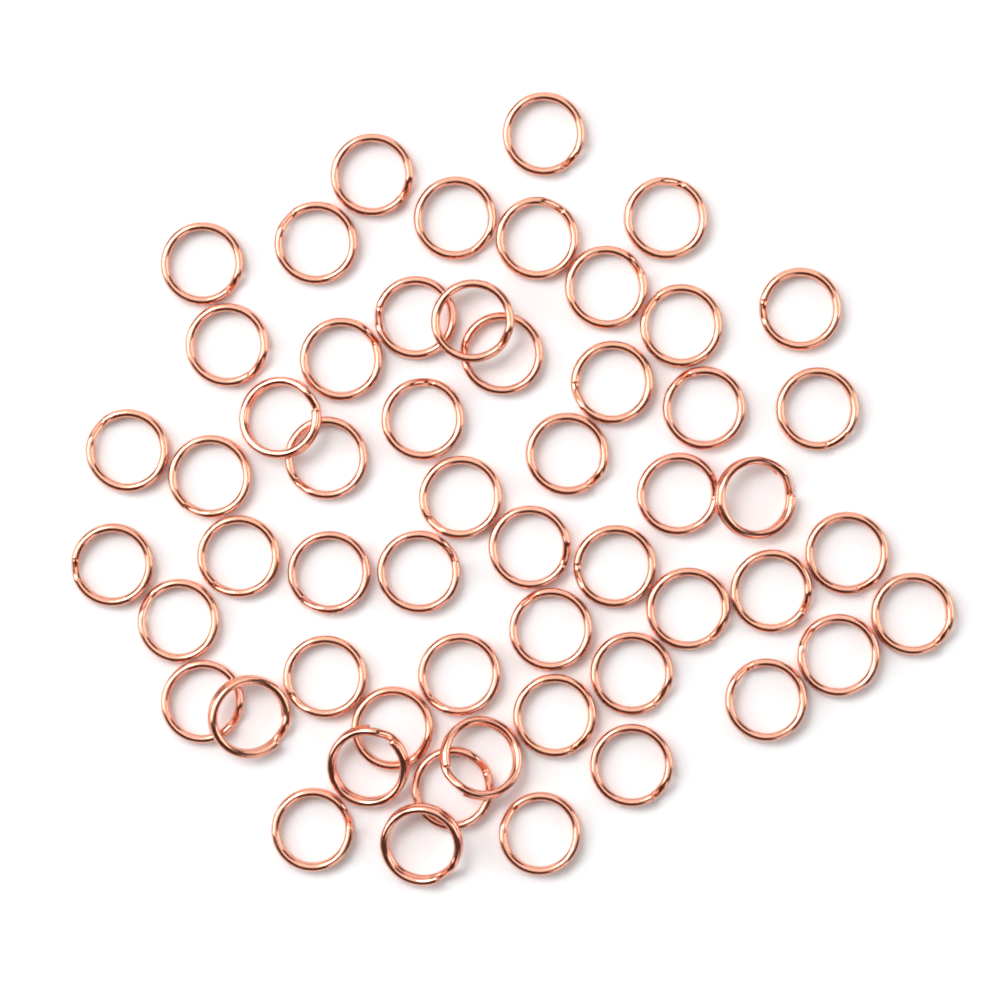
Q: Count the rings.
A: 55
